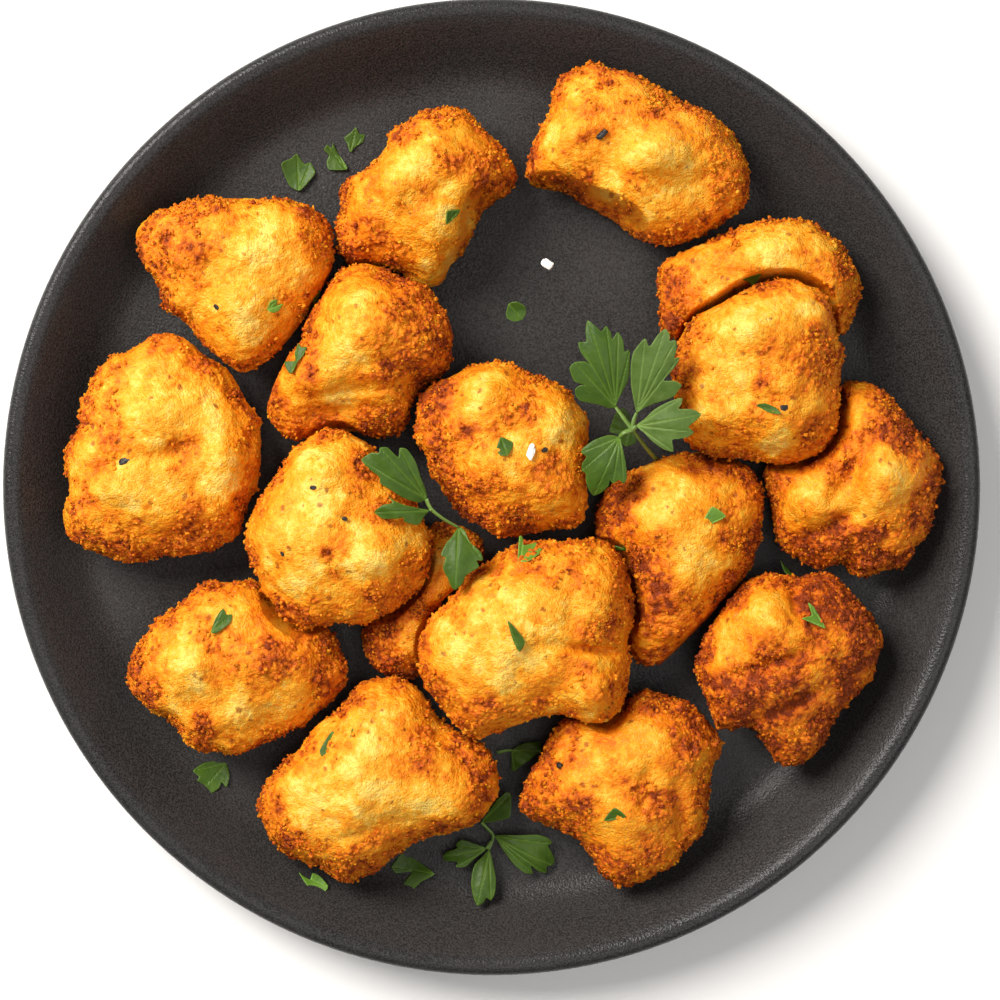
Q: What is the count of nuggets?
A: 17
